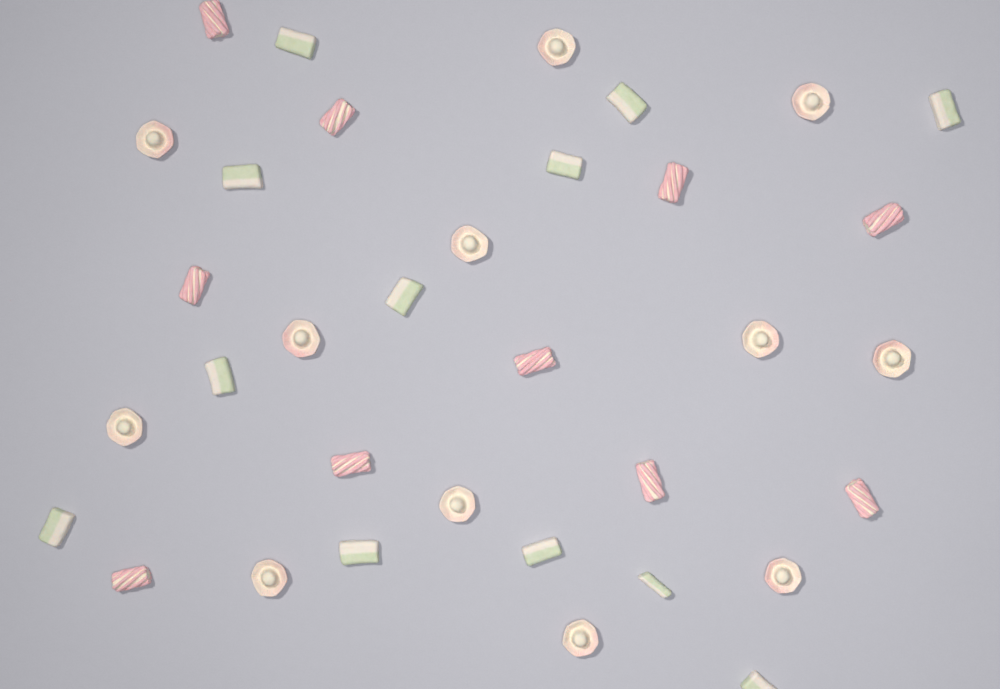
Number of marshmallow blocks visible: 12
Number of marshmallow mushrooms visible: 12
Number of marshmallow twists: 10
